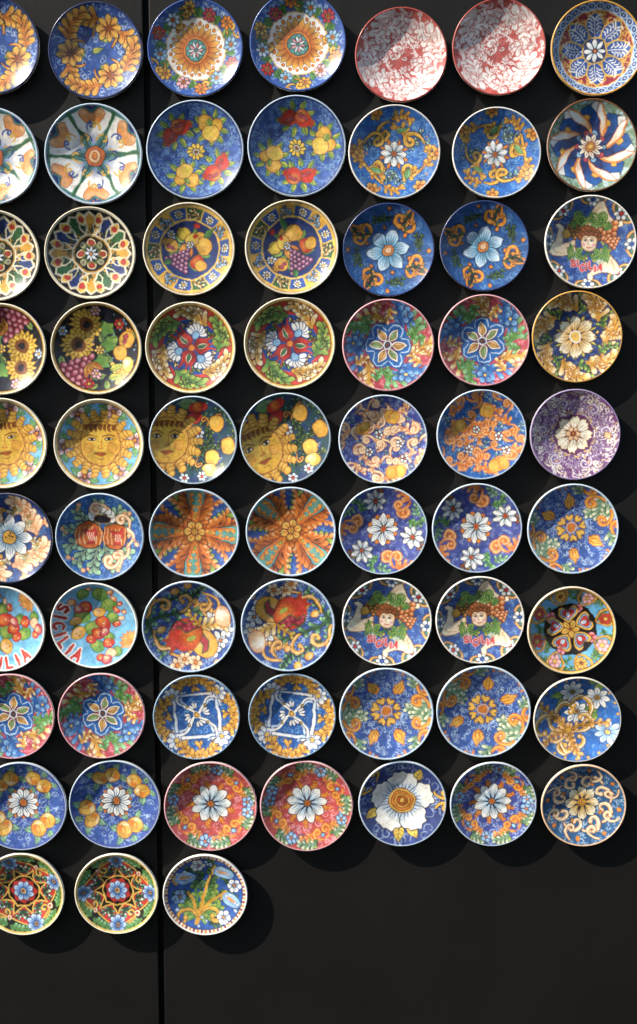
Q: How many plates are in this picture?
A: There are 66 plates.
